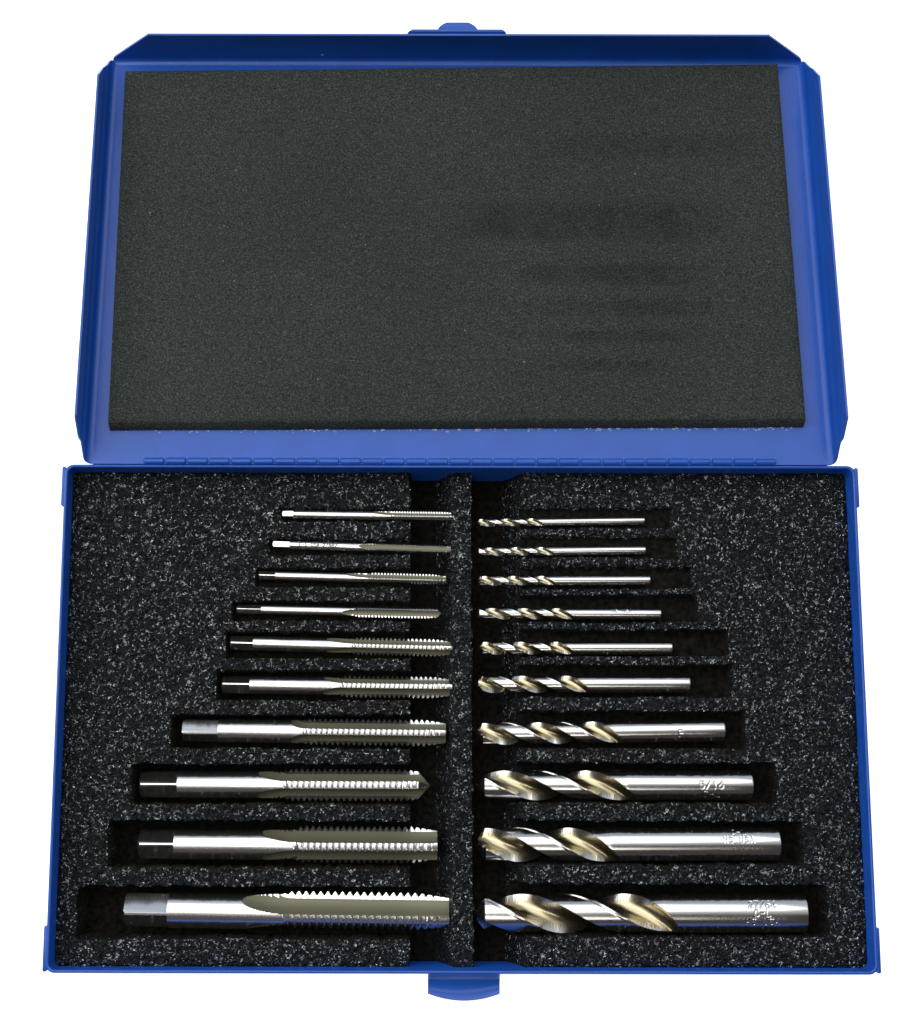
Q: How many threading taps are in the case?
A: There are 10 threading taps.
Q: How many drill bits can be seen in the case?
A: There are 10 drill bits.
